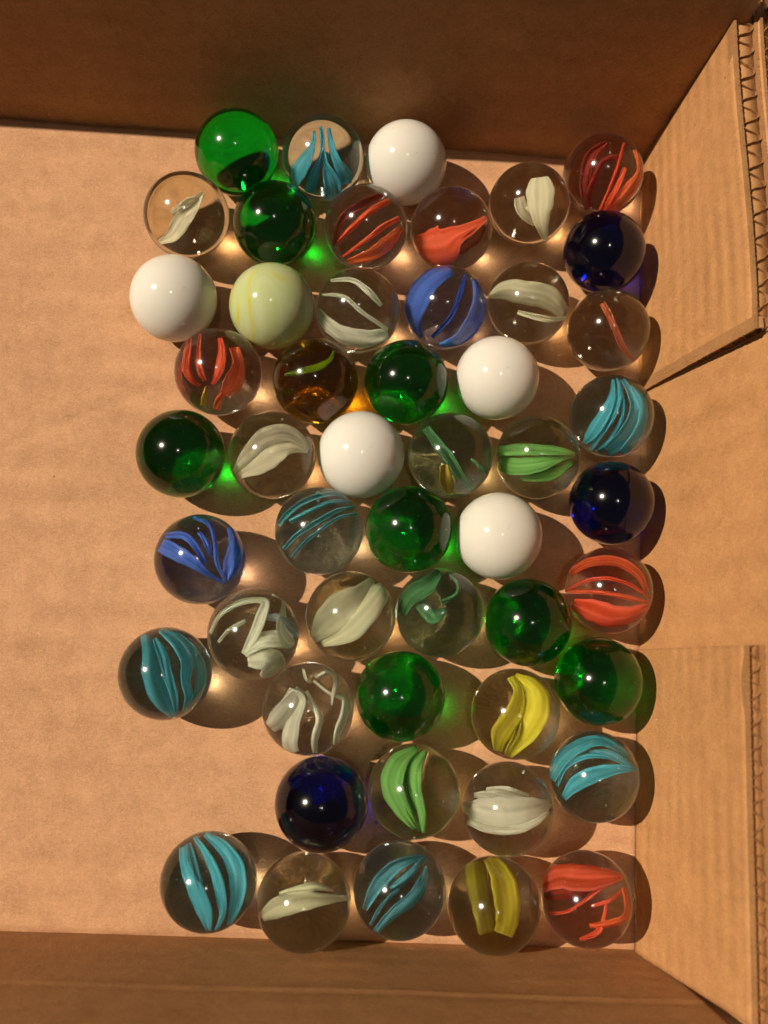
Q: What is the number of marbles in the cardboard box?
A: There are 50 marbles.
